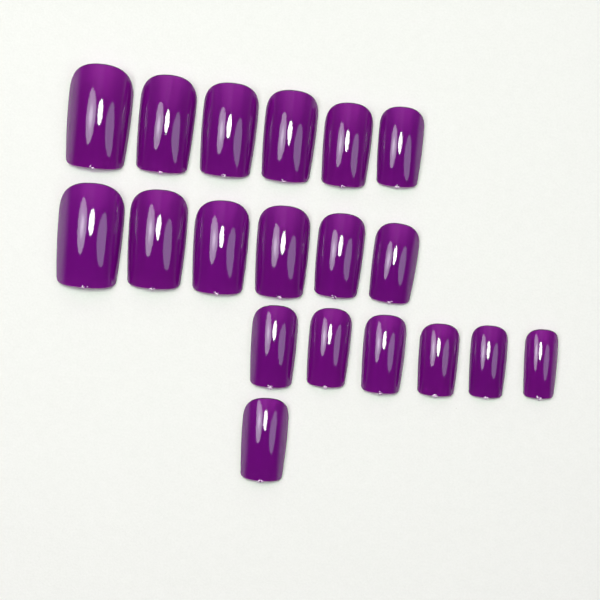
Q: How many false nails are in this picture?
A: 19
